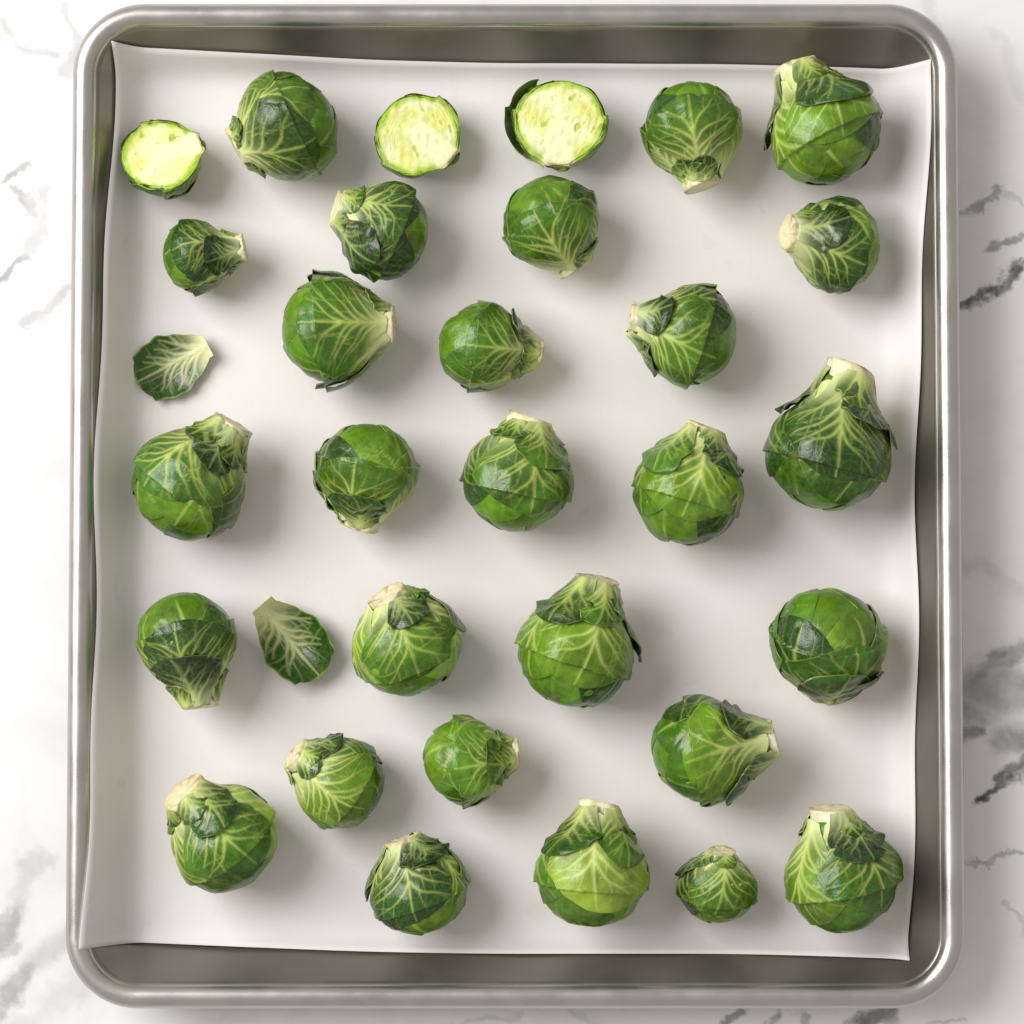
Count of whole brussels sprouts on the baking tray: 27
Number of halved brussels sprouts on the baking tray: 3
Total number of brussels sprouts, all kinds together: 30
